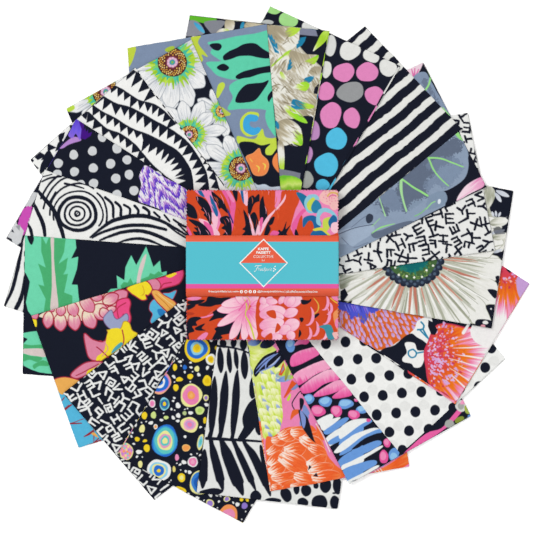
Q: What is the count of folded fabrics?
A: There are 20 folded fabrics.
